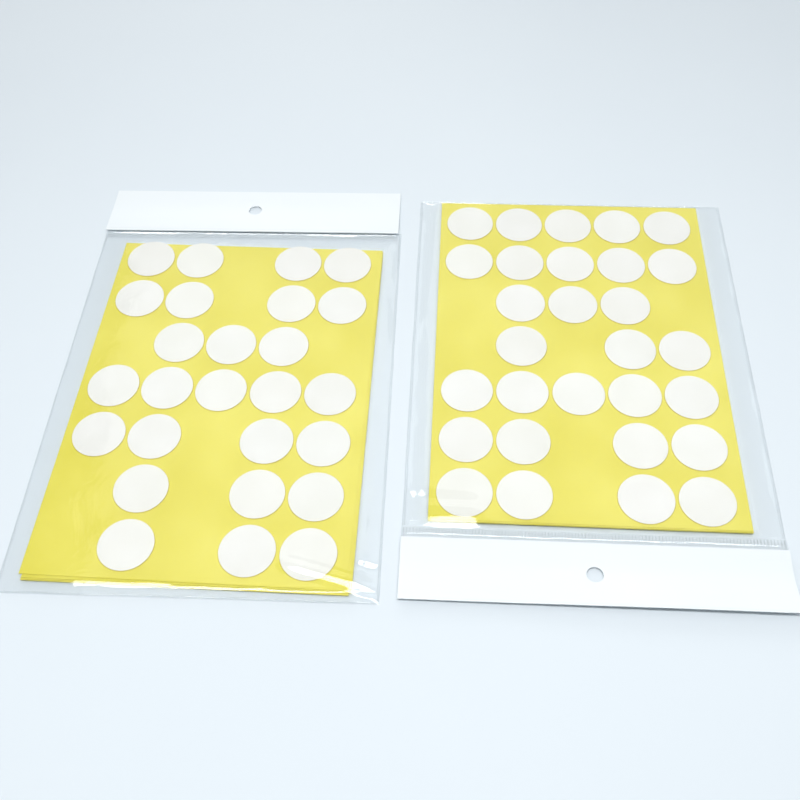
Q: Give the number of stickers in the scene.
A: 55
